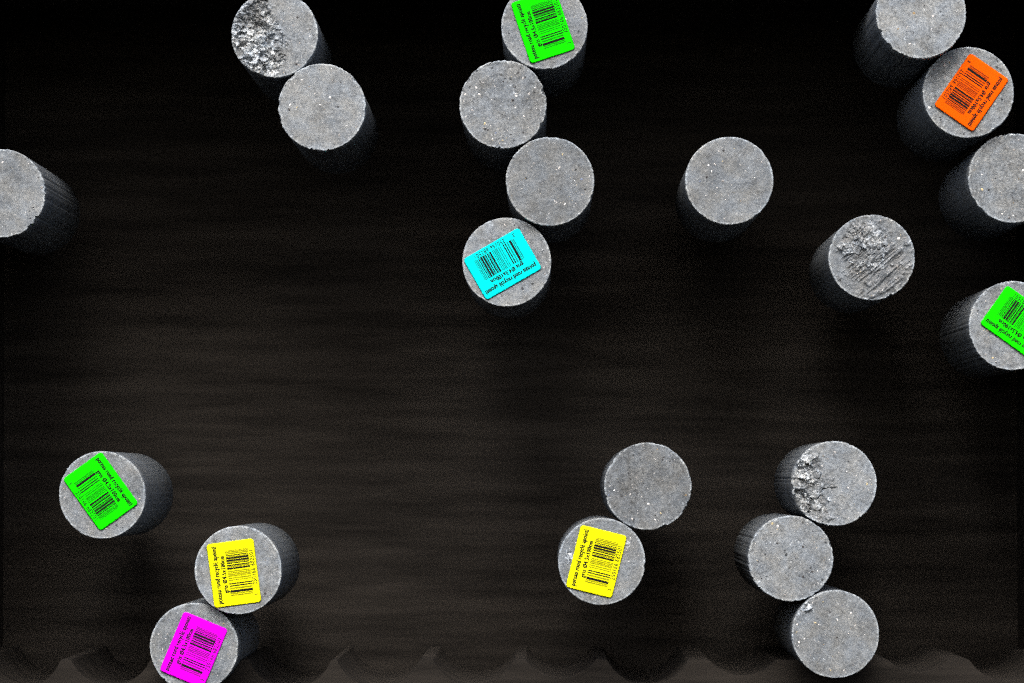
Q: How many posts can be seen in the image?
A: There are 21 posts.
